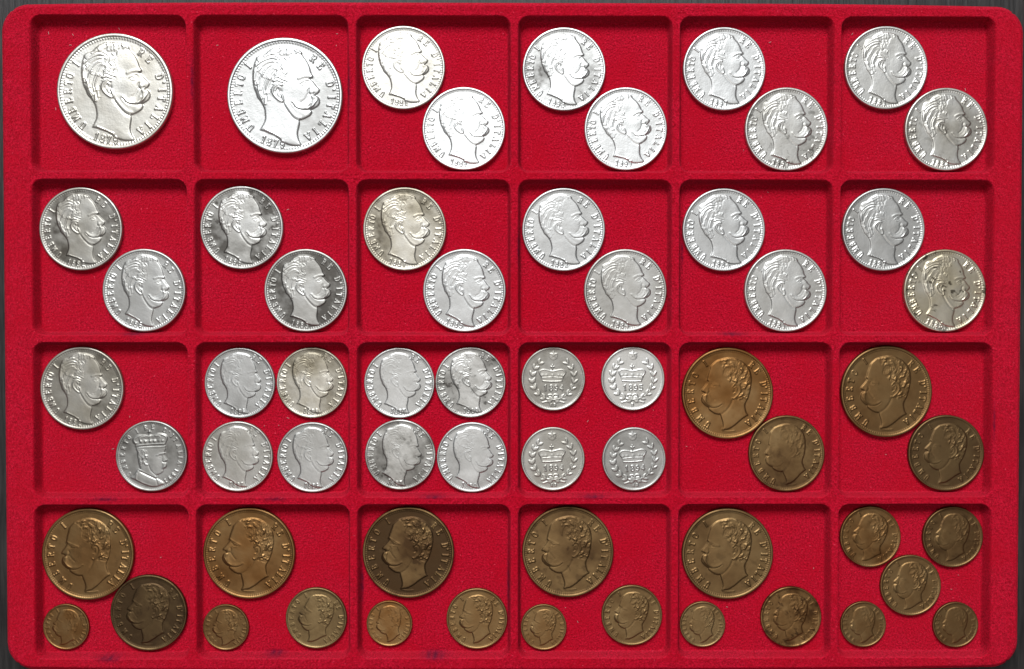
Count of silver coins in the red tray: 36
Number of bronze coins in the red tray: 24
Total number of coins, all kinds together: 60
